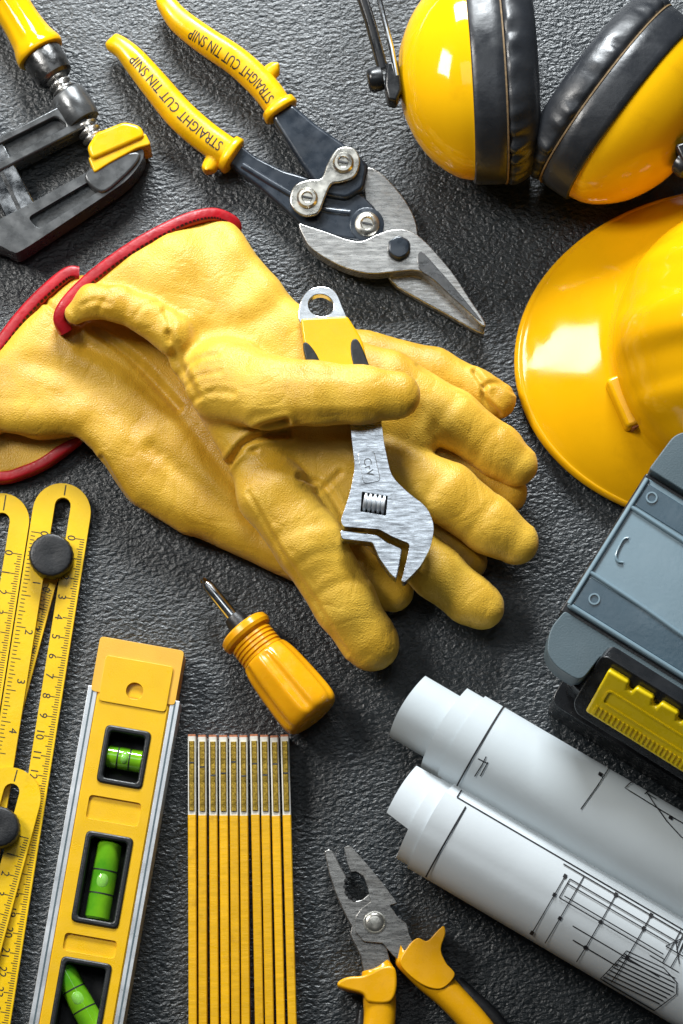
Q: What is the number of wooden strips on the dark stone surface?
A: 10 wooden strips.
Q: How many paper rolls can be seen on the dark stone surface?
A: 2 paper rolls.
